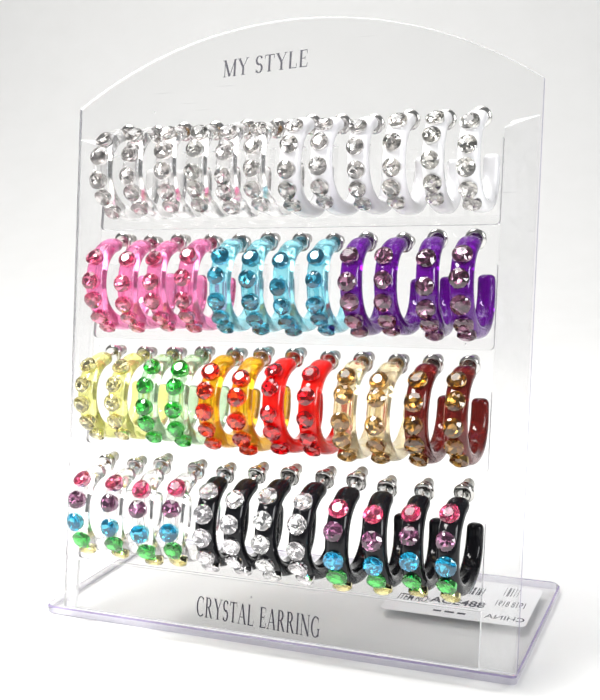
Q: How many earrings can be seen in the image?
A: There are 48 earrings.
